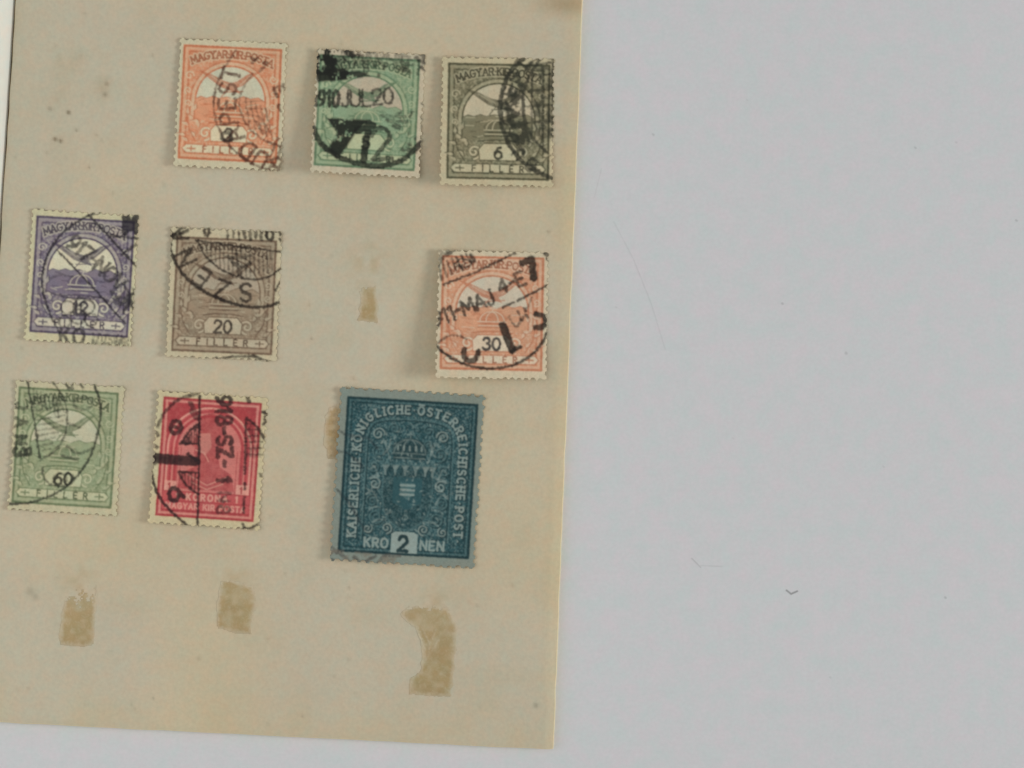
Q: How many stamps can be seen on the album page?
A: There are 9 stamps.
